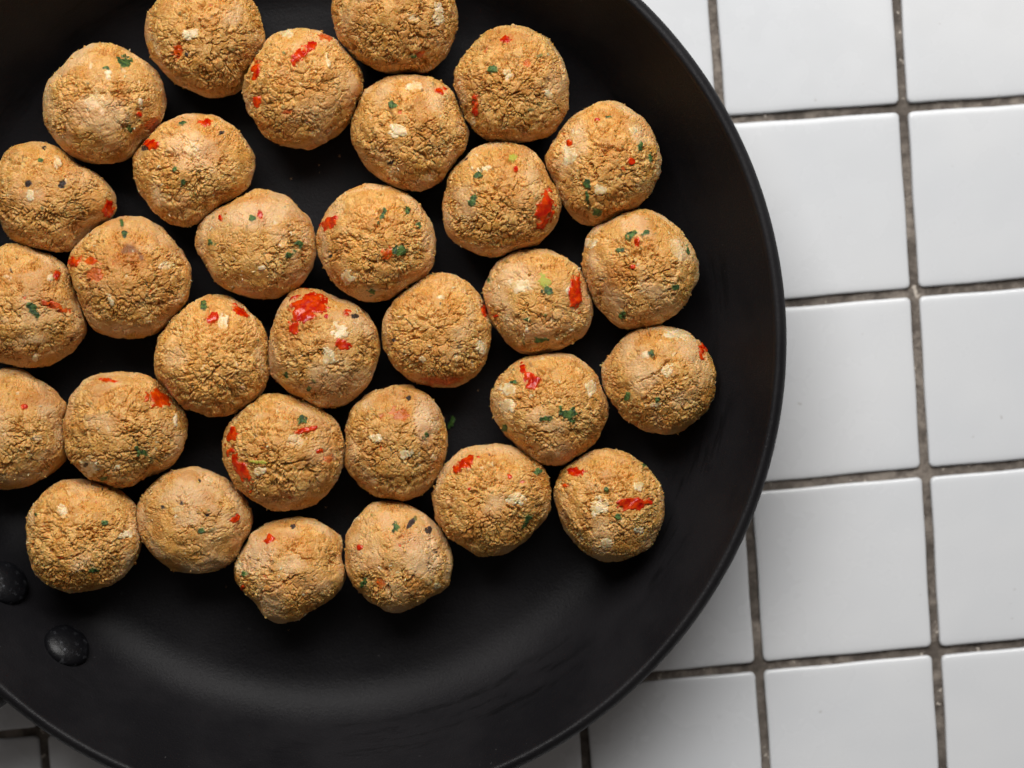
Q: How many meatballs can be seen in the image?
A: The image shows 31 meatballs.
